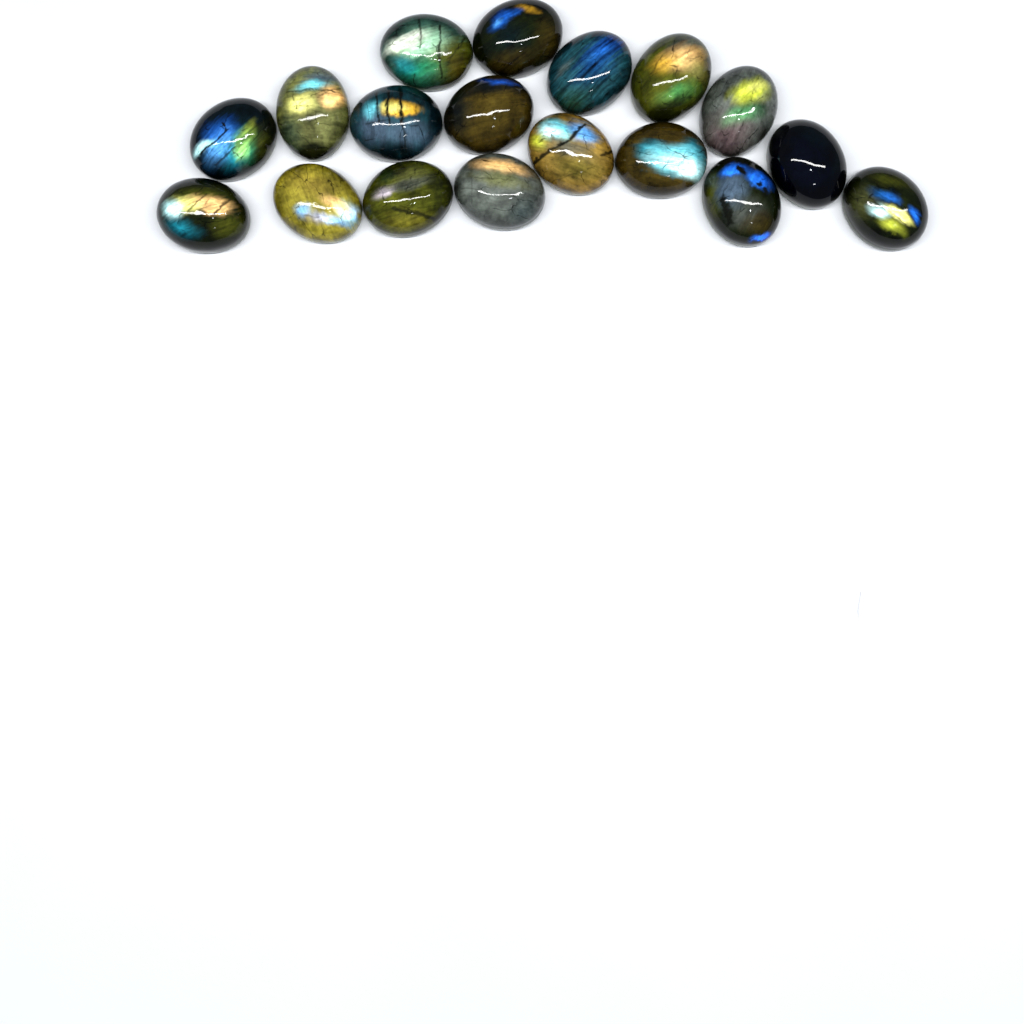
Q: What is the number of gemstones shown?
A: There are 18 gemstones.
